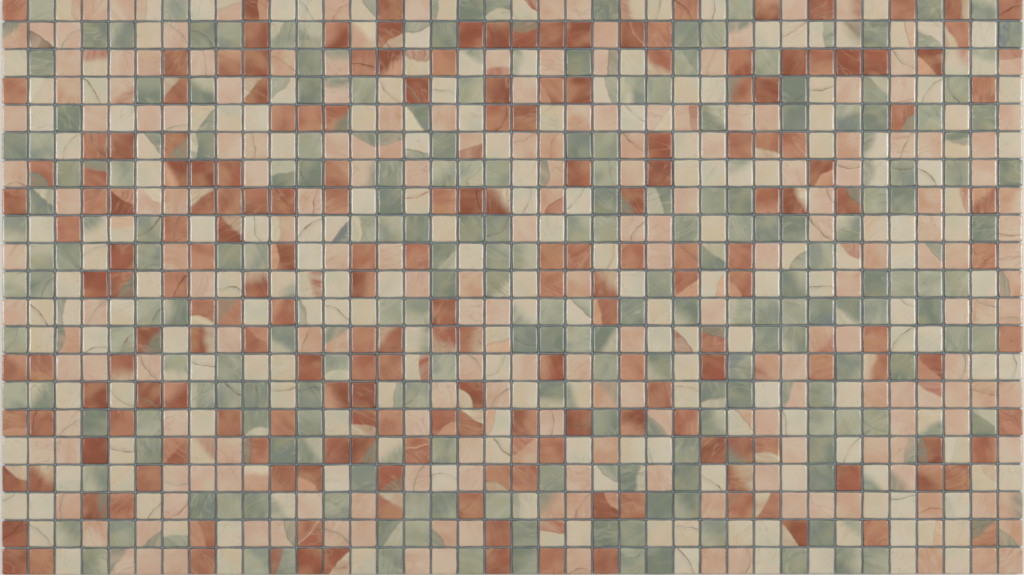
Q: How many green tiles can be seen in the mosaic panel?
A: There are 200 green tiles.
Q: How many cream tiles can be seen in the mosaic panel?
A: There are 200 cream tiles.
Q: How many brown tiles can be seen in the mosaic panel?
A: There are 199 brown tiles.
